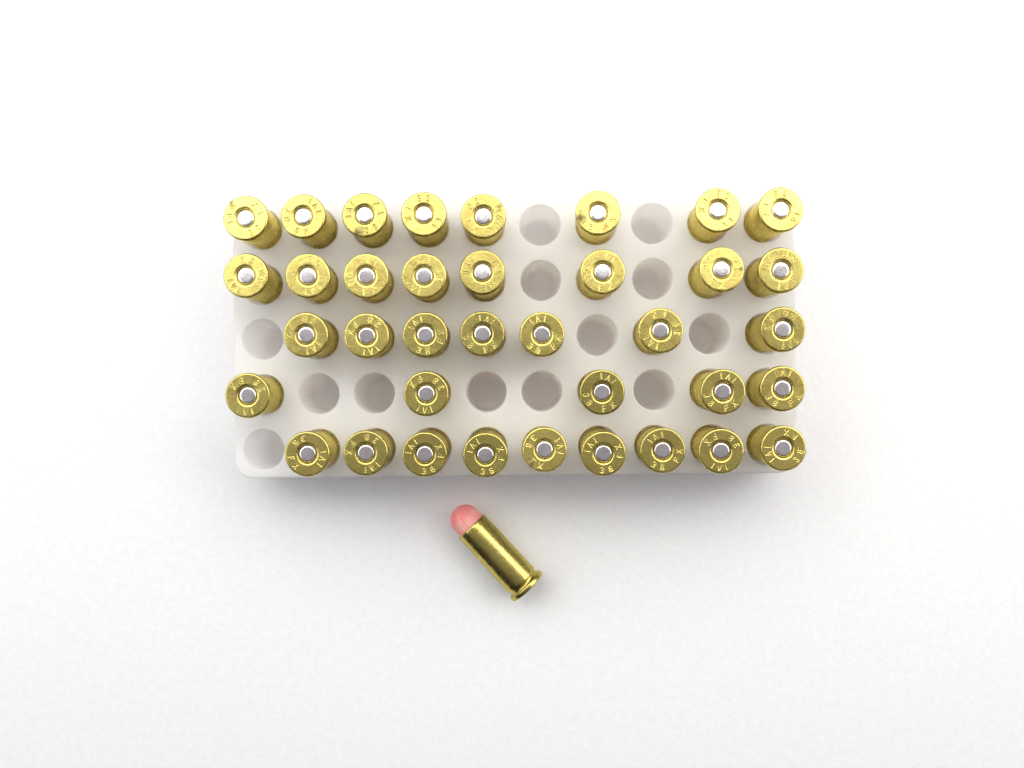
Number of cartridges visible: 38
